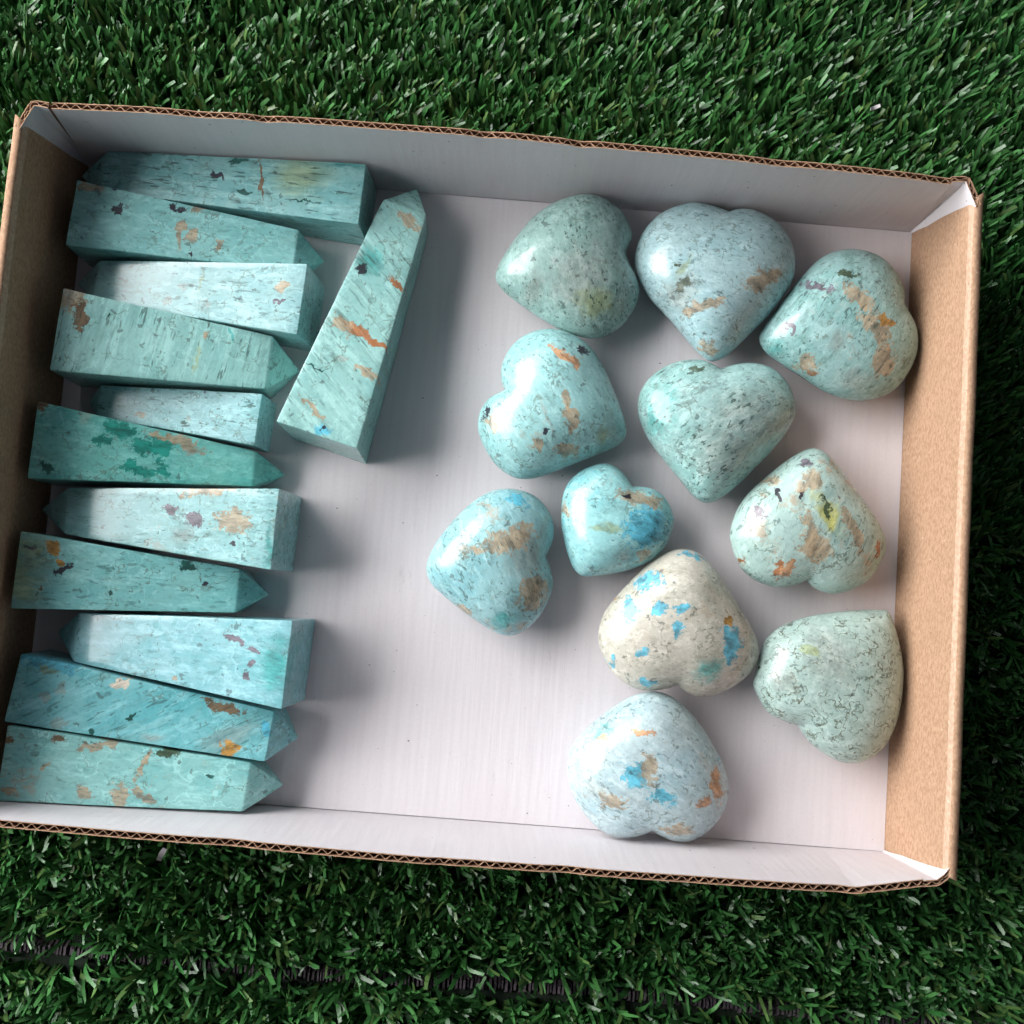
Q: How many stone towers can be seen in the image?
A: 12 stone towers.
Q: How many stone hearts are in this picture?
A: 11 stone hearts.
